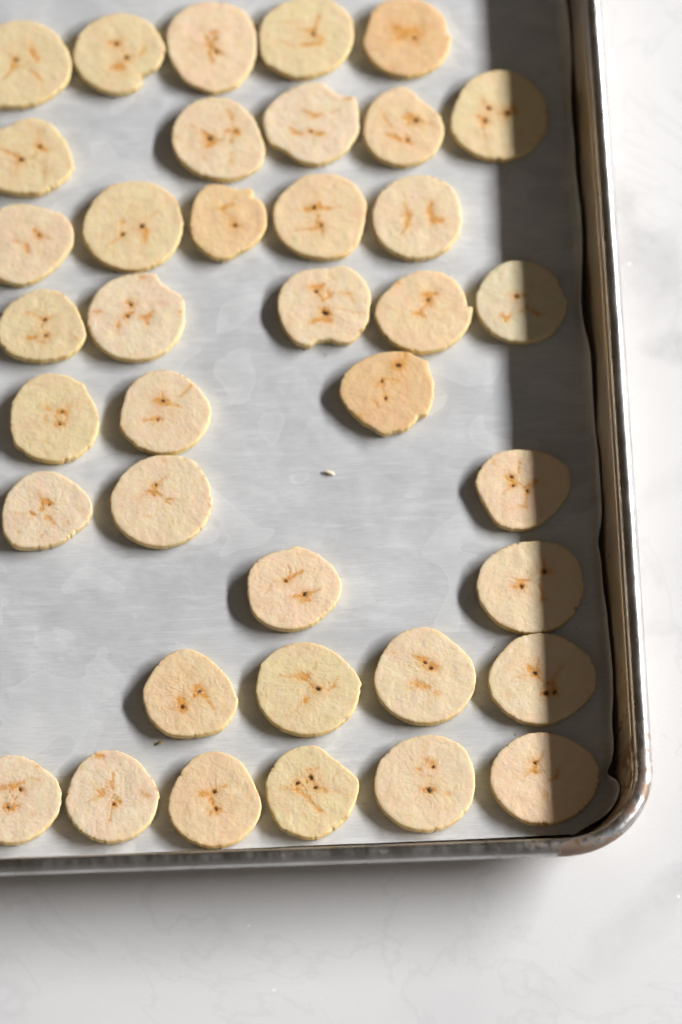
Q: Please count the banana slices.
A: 38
